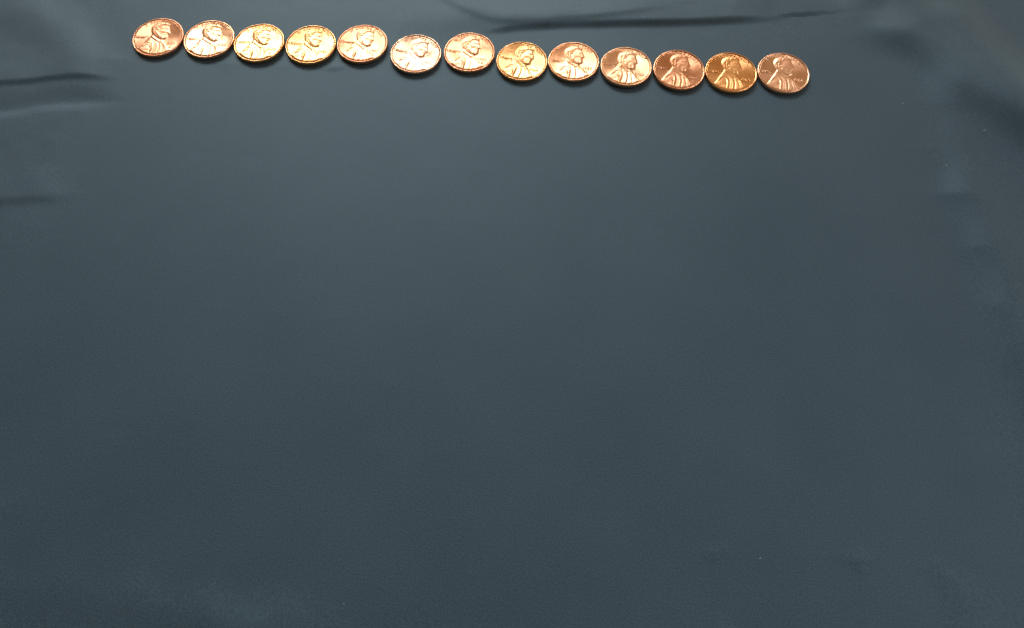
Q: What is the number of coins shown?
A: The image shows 13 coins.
